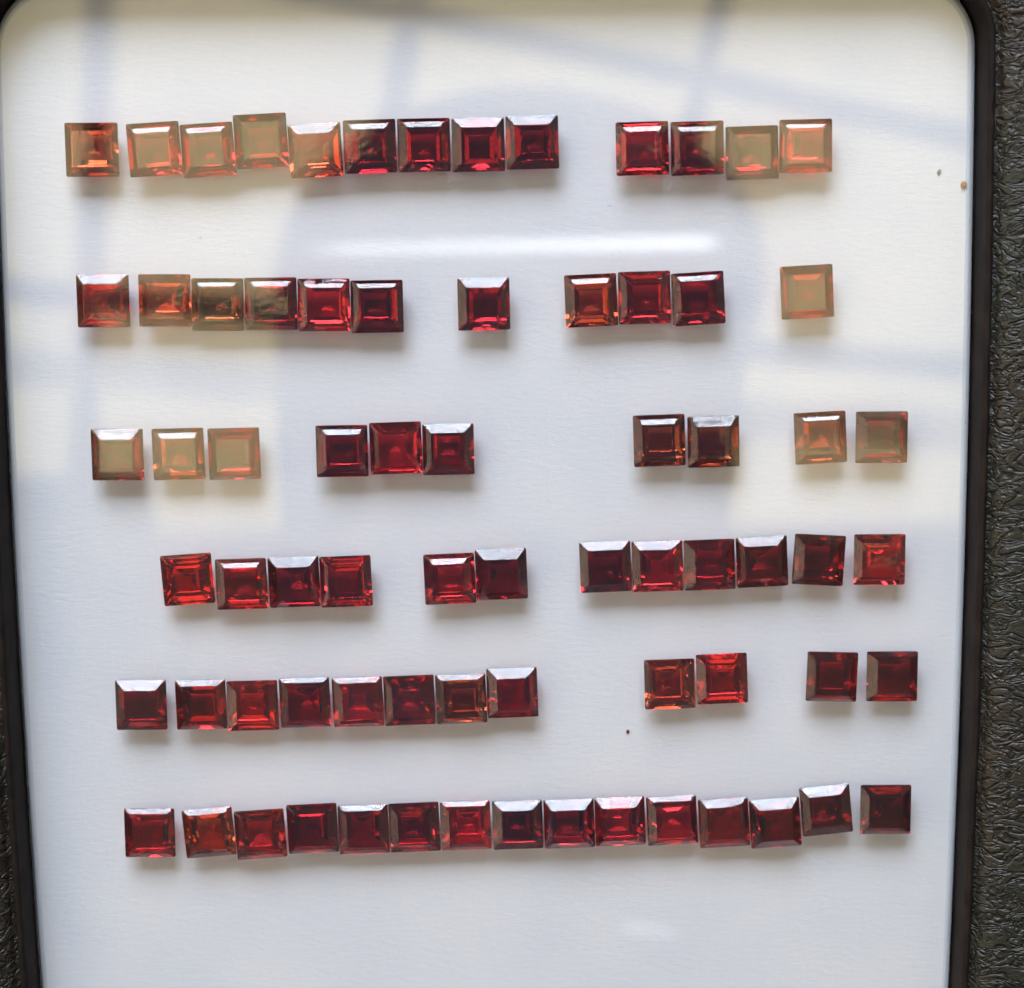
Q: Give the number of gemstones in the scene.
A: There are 73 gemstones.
